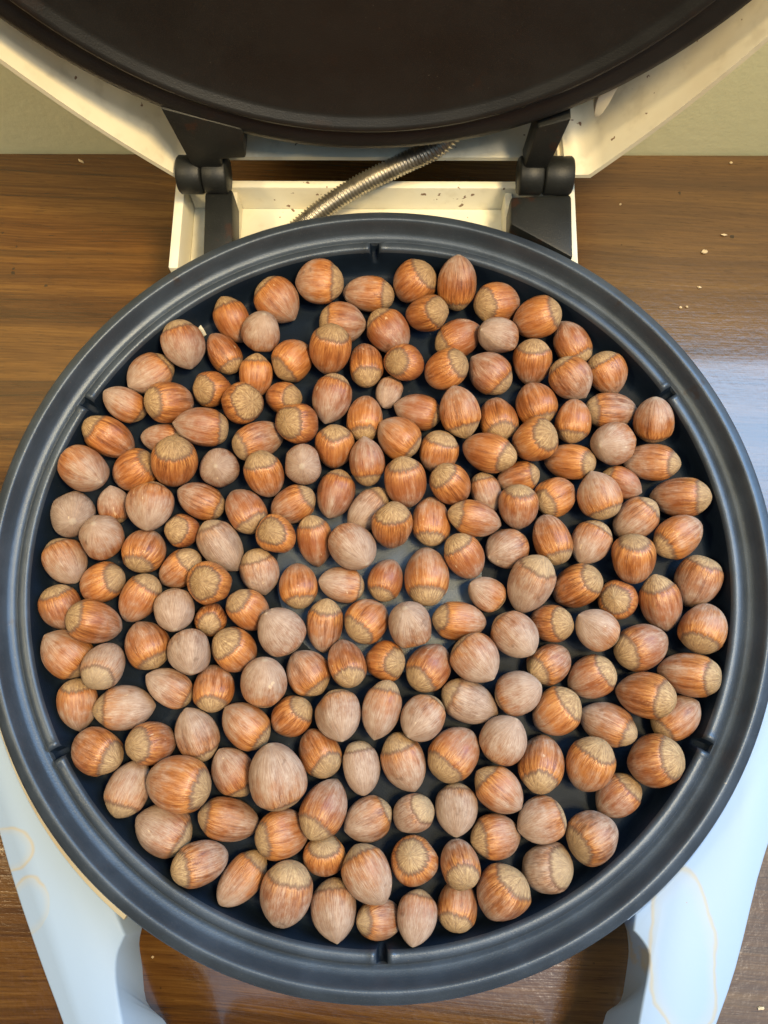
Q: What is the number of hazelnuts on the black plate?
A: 197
